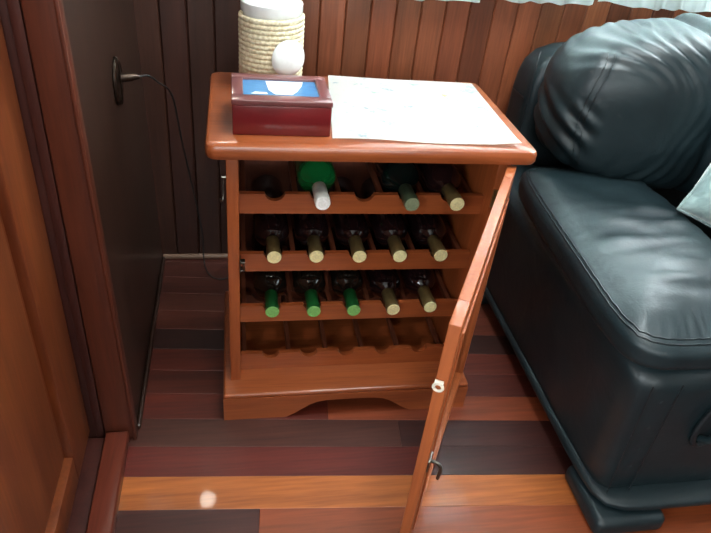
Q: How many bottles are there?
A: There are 13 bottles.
